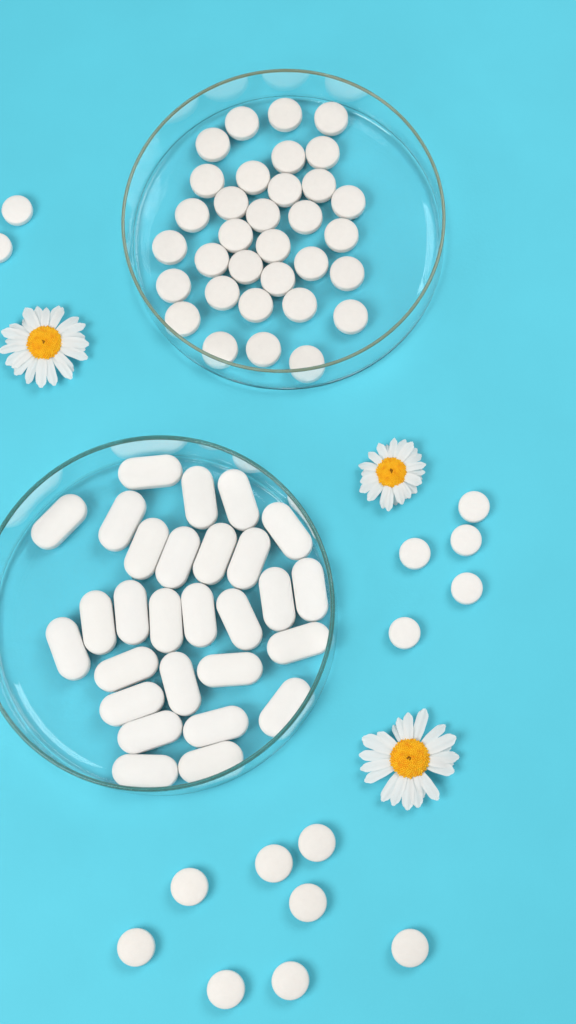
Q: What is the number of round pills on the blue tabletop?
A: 48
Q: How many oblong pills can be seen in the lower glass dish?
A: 28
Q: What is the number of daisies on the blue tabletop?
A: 3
